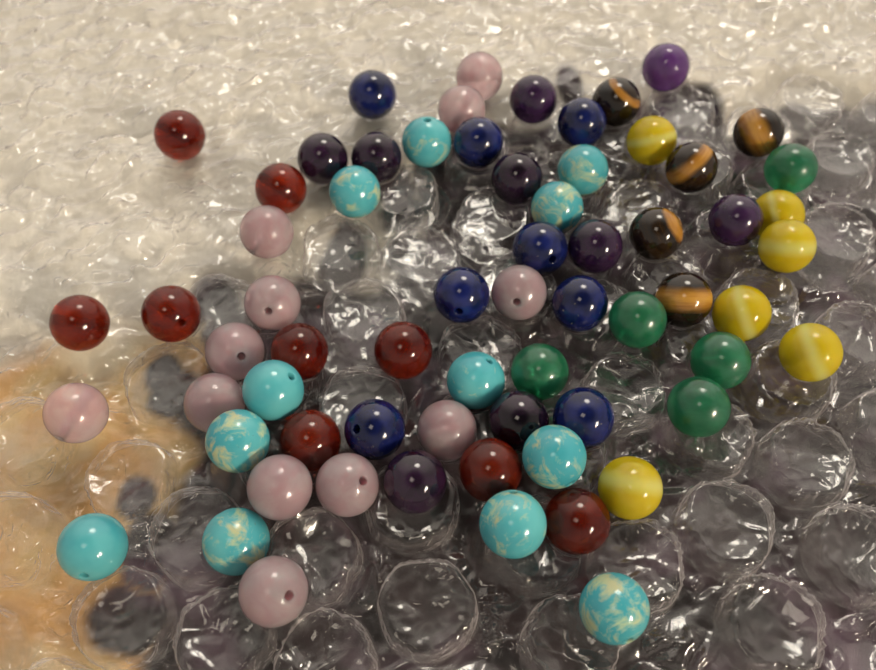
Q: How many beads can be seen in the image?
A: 66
